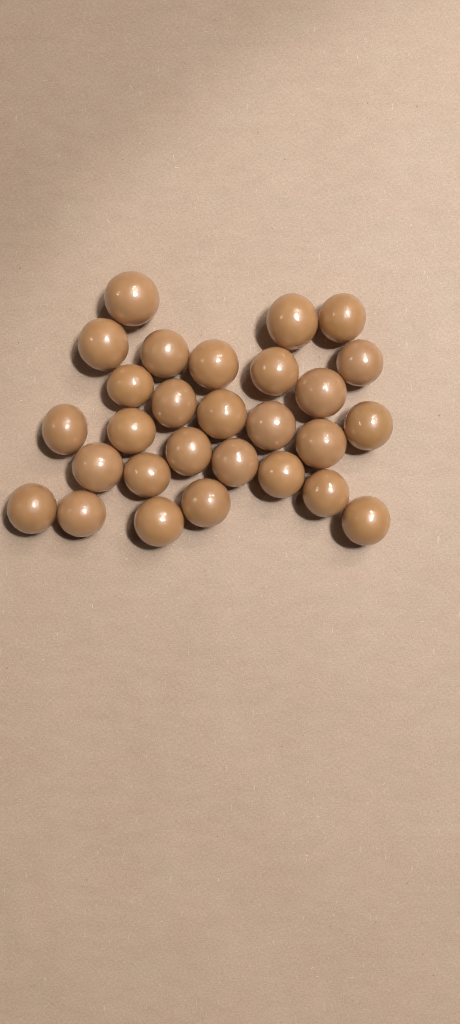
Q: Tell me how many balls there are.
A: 28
